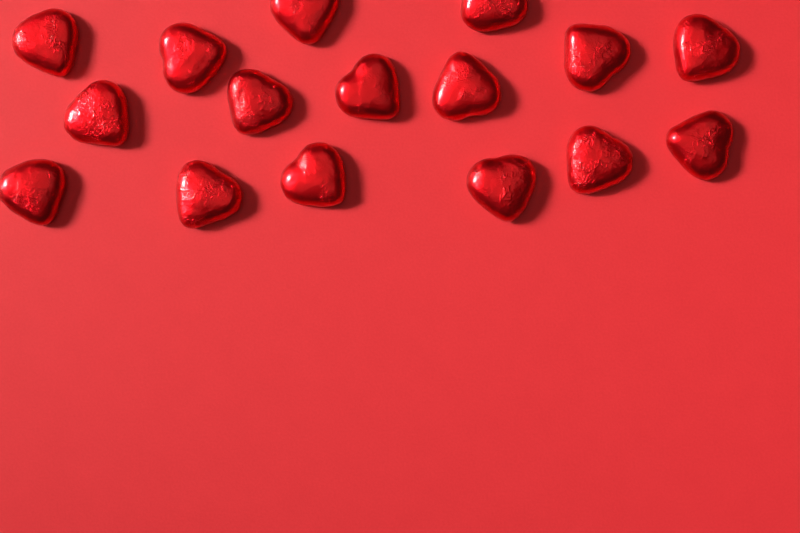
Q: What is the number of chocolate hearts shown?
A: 16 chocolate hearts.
